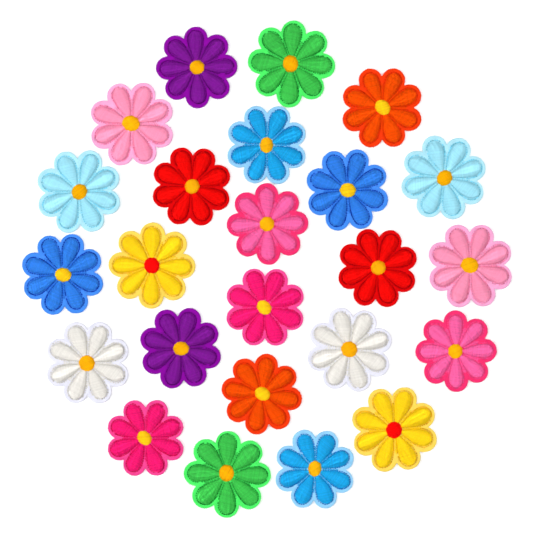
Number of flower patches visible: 24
